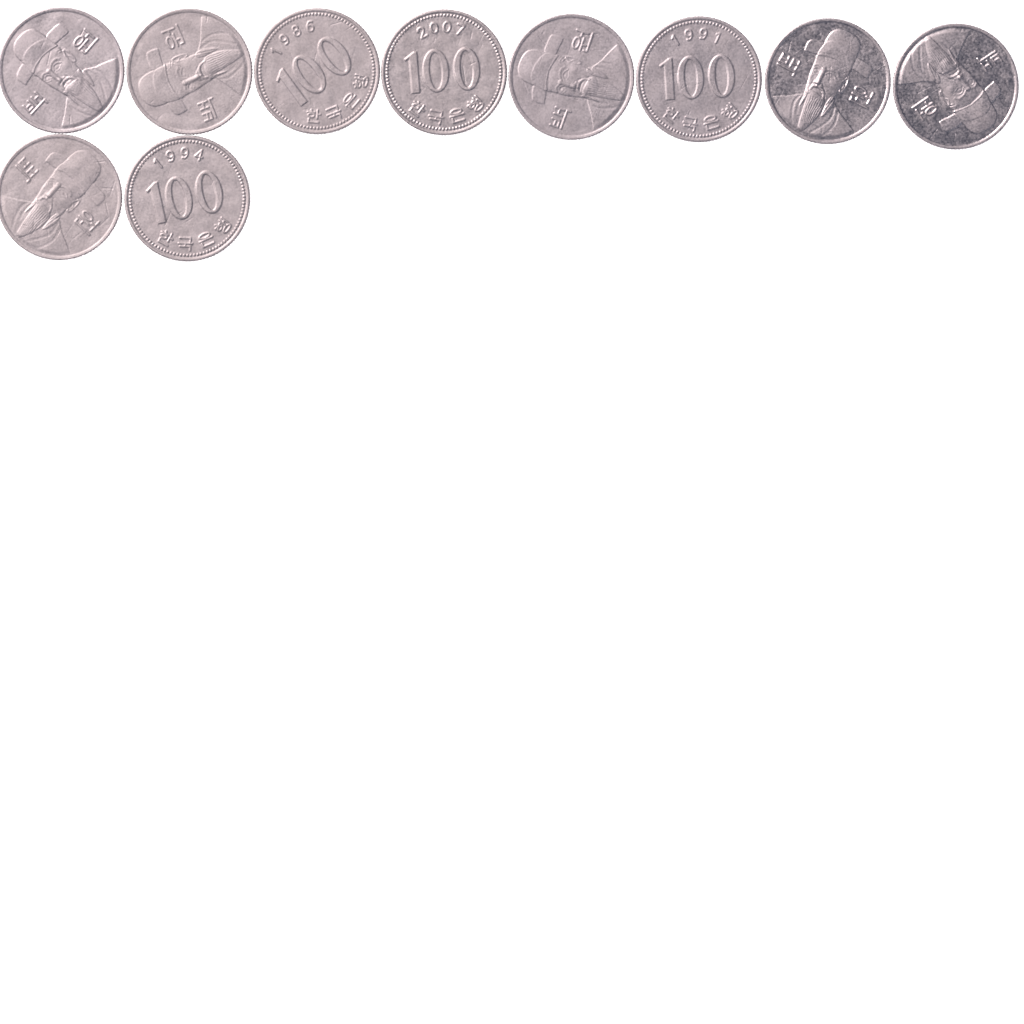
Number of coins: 10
